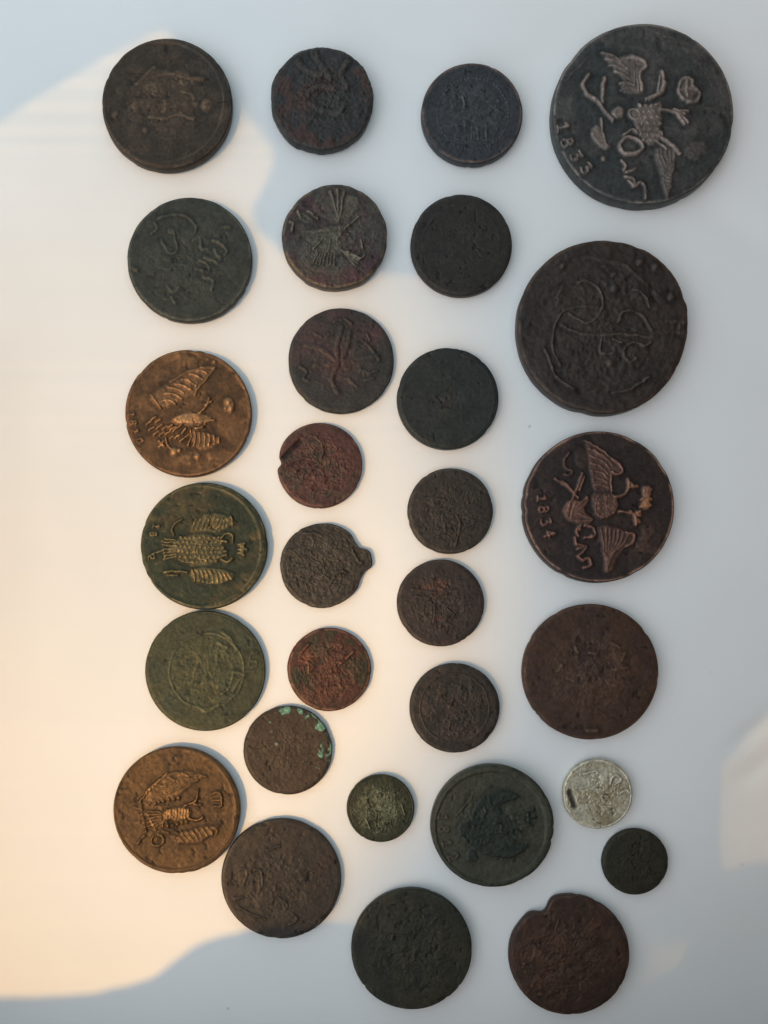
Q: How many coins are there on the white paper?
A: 30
